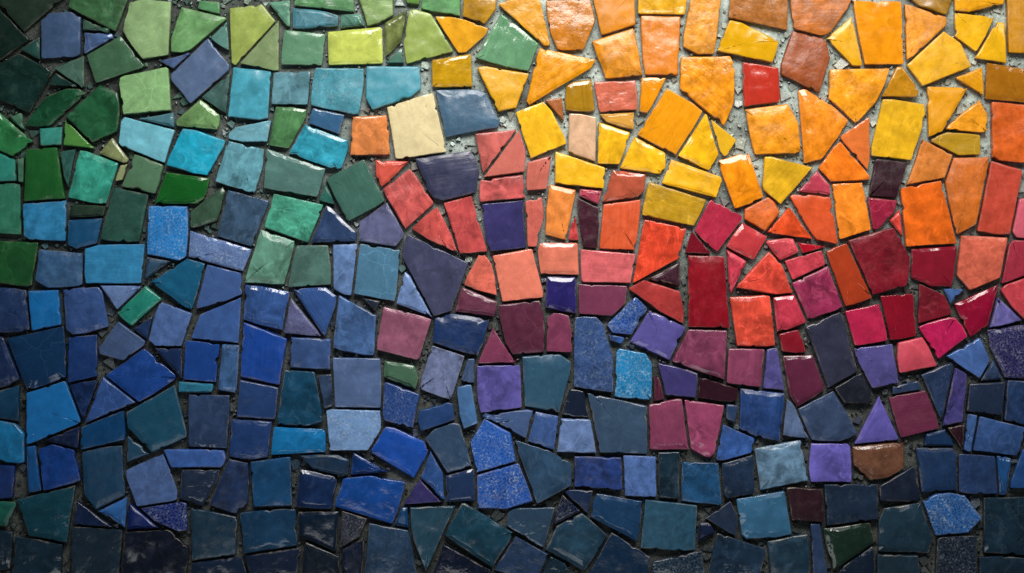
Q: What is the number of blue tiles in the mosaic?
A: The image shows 197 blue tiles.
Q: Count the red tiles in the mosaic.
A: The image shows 72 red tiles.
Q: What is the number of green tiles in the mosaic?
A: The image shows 61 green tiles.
